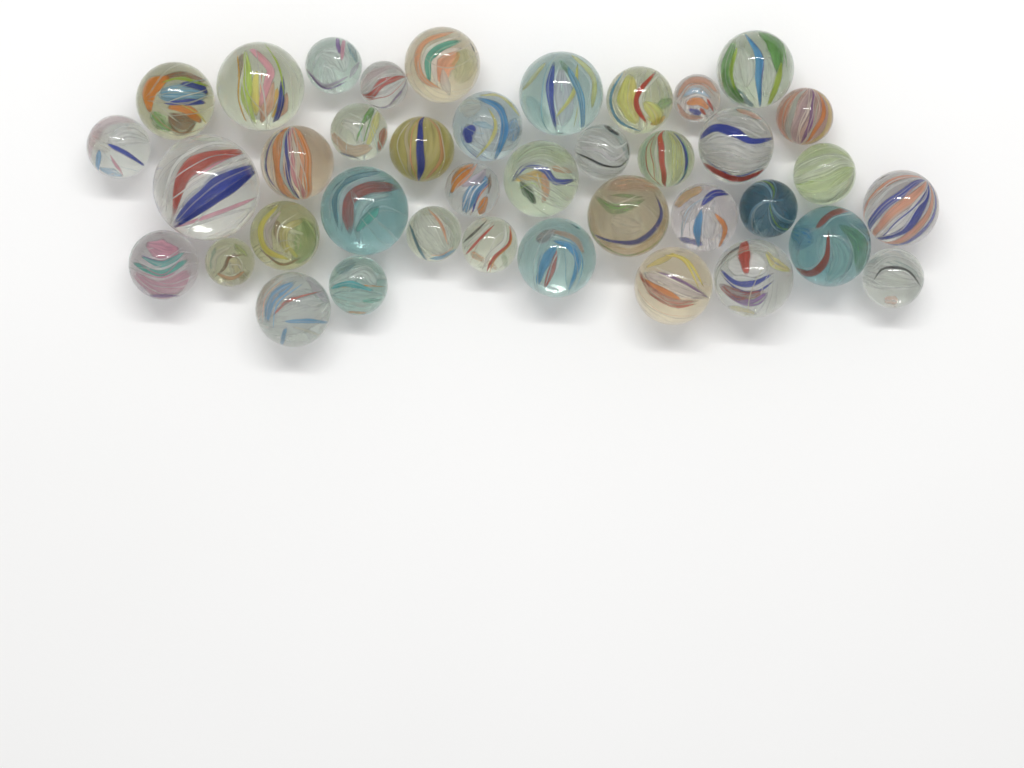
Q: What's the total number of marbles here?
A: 39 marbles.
